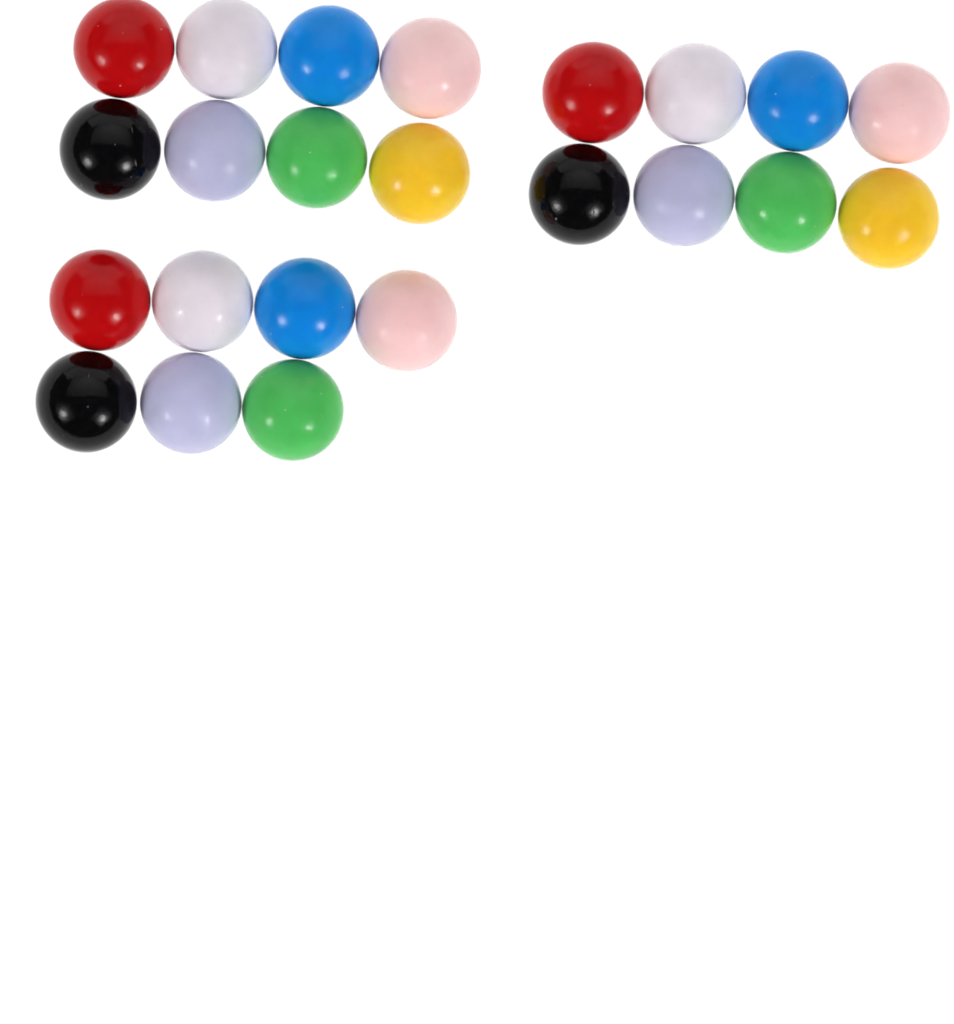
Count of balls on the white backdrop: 23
